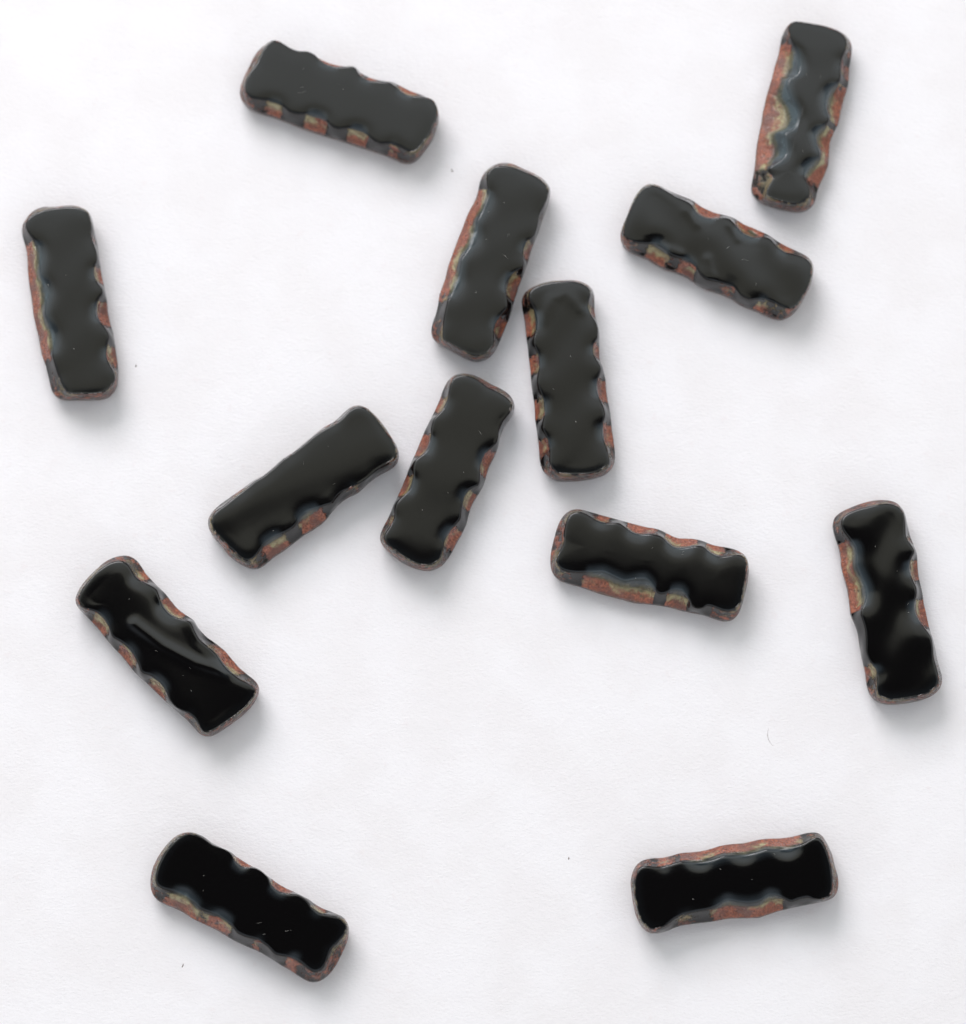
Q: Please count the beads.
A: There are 13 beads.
